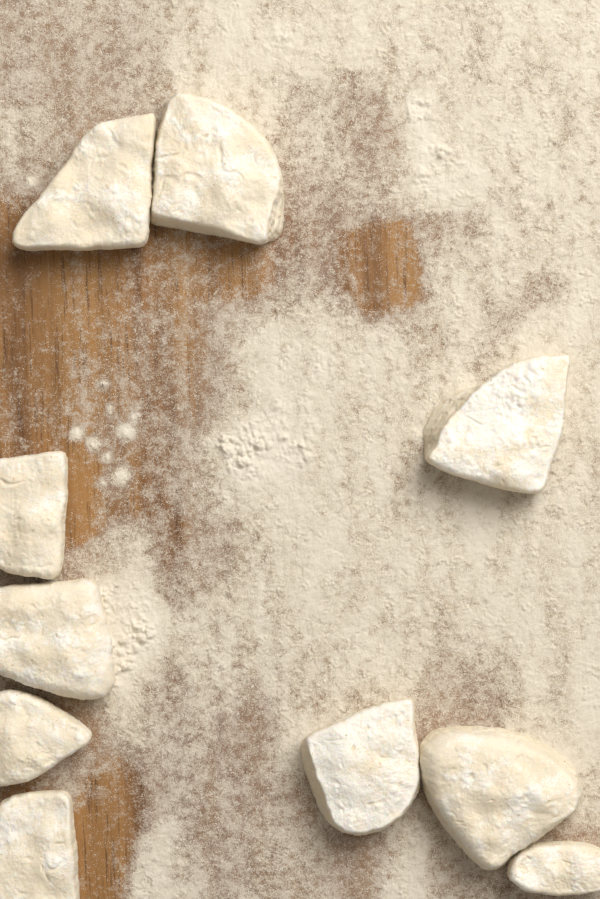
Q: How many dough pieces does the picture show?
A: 10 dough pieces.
